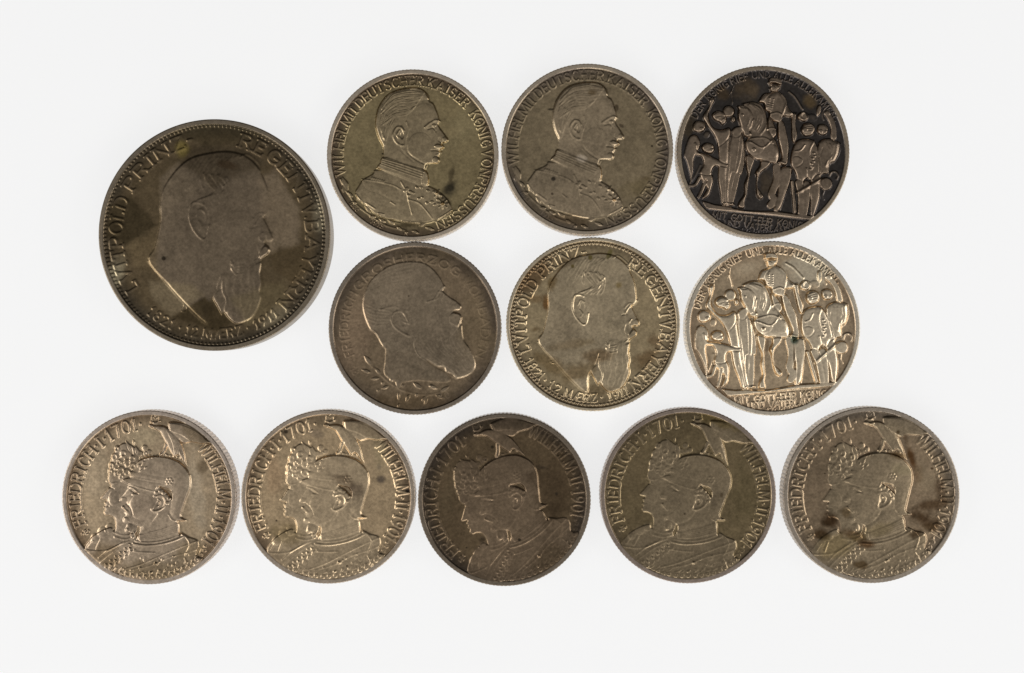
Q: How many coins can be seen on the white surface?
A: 12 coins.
